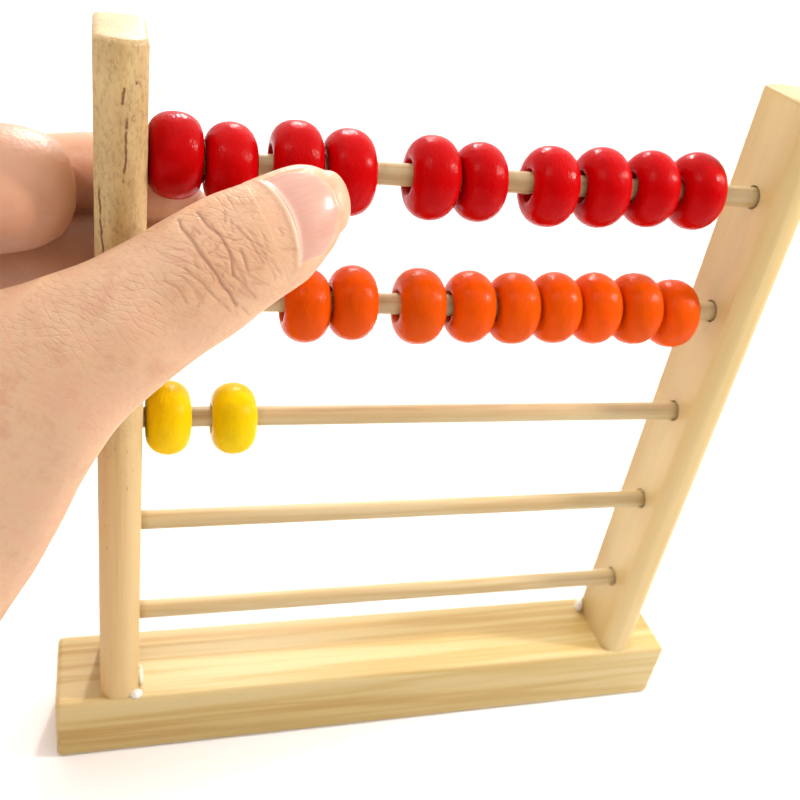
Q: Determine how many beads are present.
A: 21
